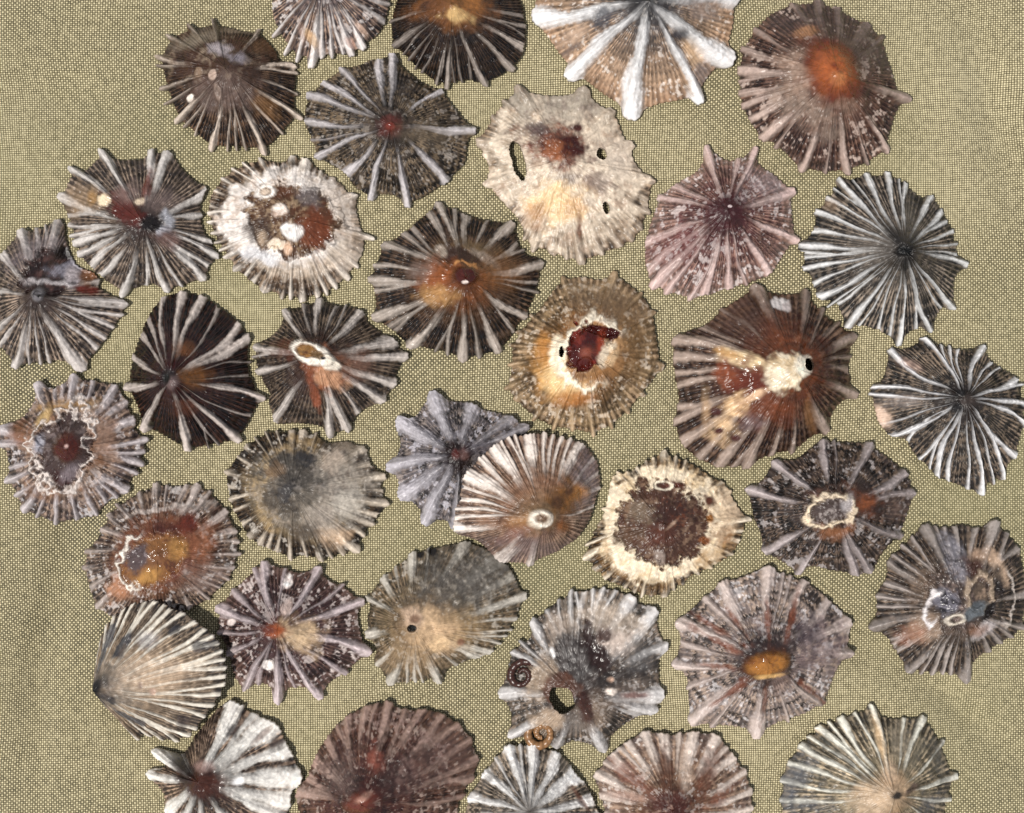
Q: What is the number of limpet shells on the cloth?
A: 36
